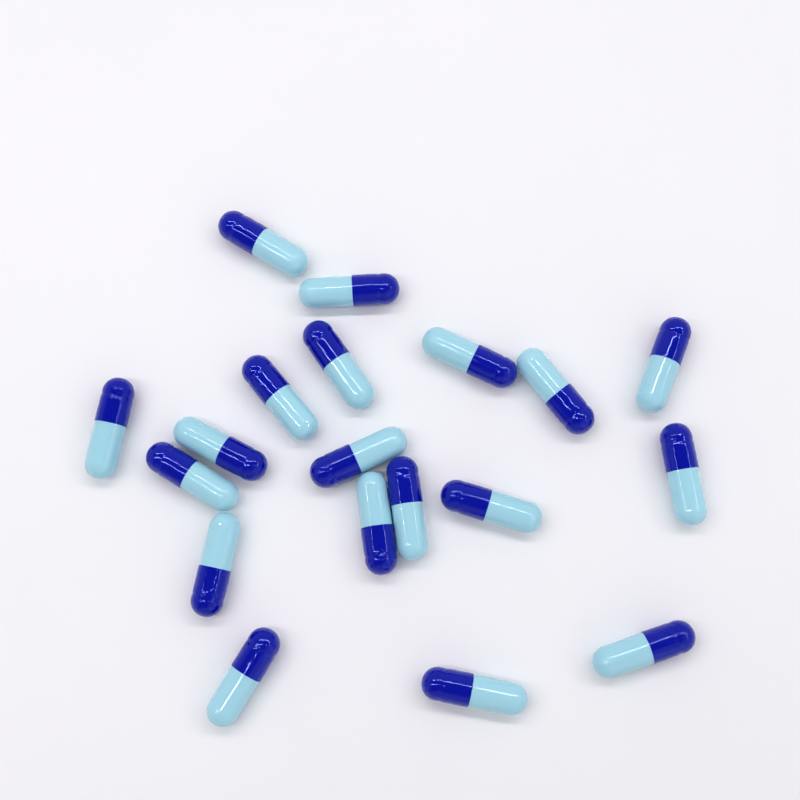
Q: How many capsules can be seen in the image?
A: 19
